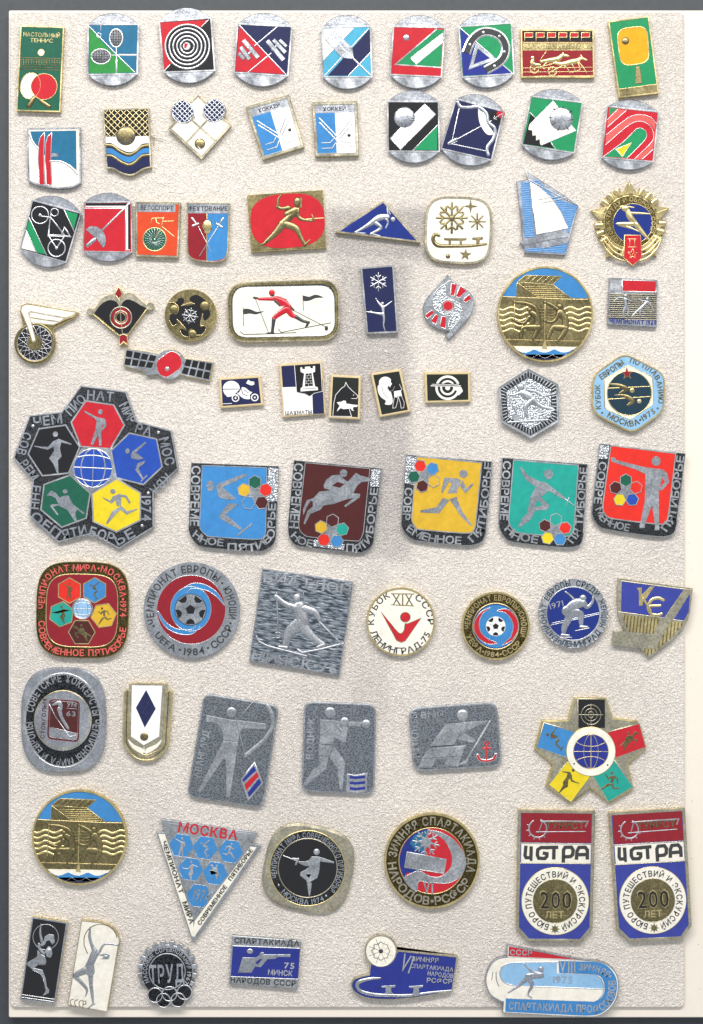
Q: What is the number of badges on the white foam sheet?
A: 74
